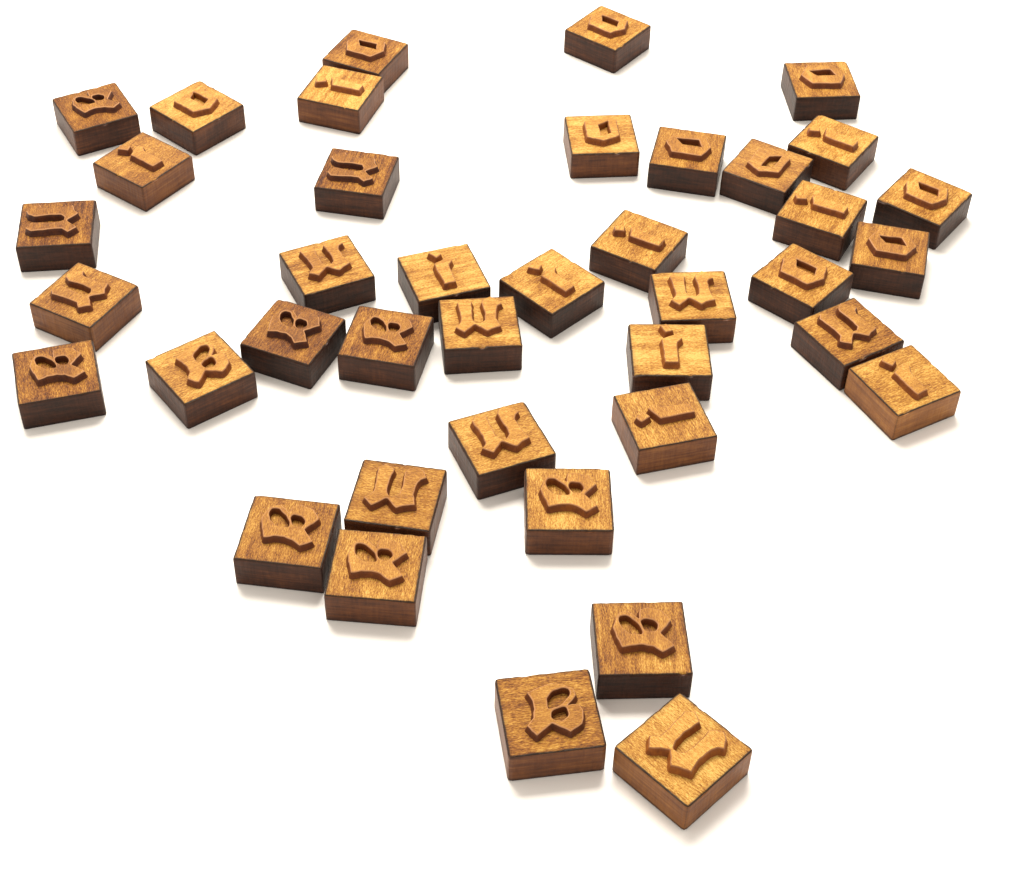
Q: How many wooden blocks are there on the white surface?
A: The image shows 40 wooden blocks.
